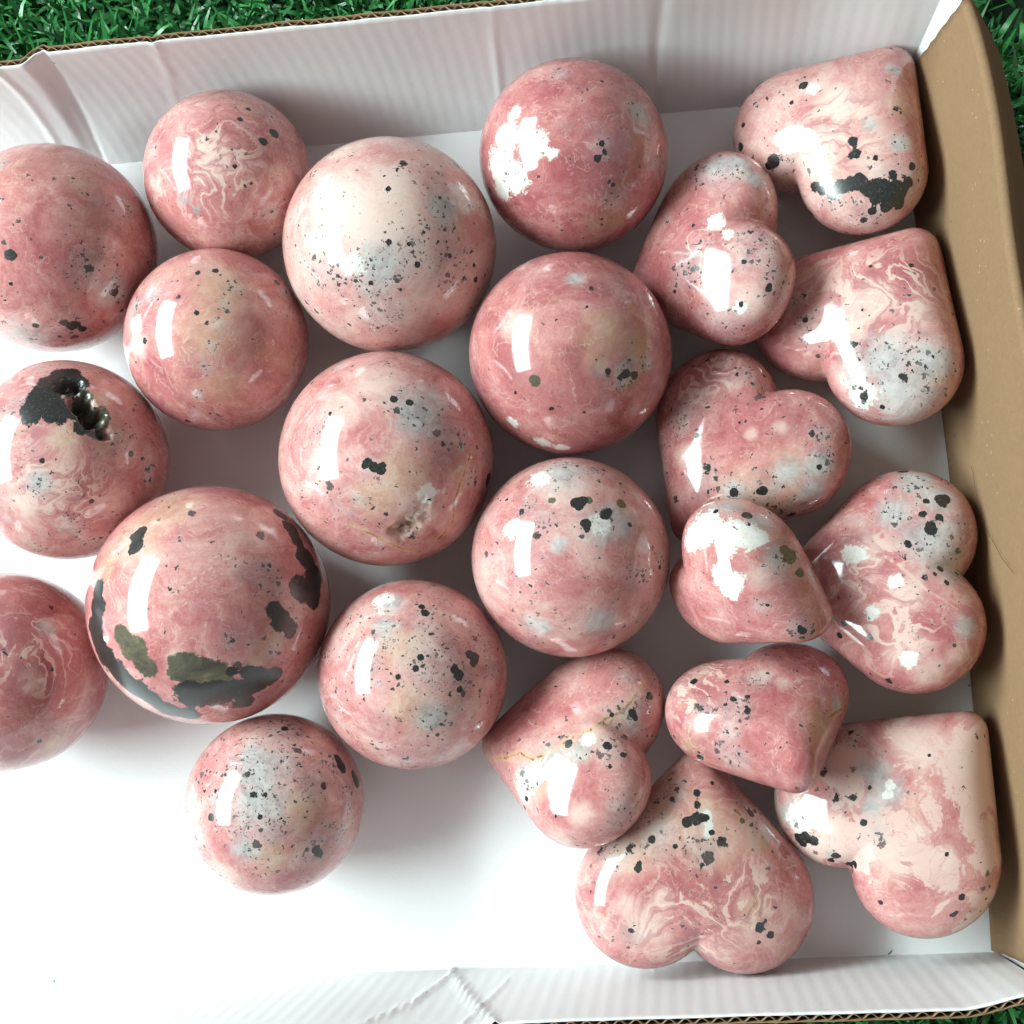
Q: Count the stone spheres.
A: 13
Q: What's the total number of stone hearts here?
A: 10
